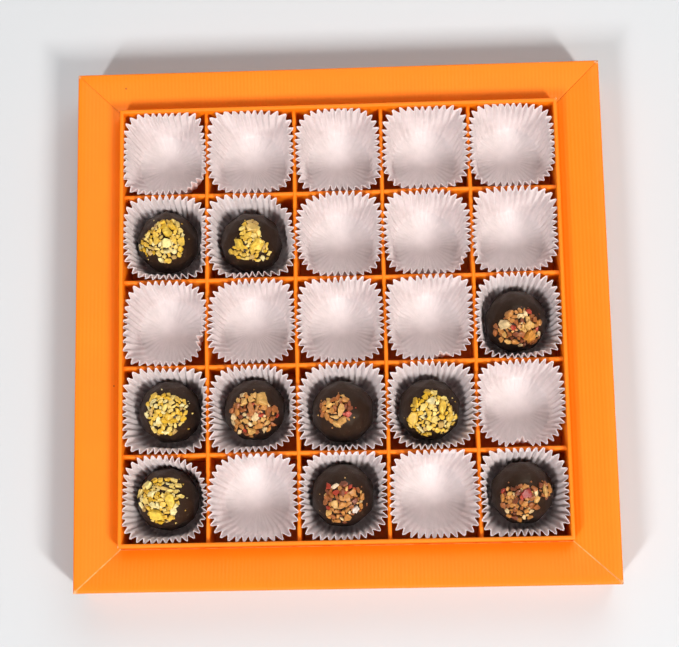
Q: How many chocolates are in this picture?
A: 10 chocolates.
